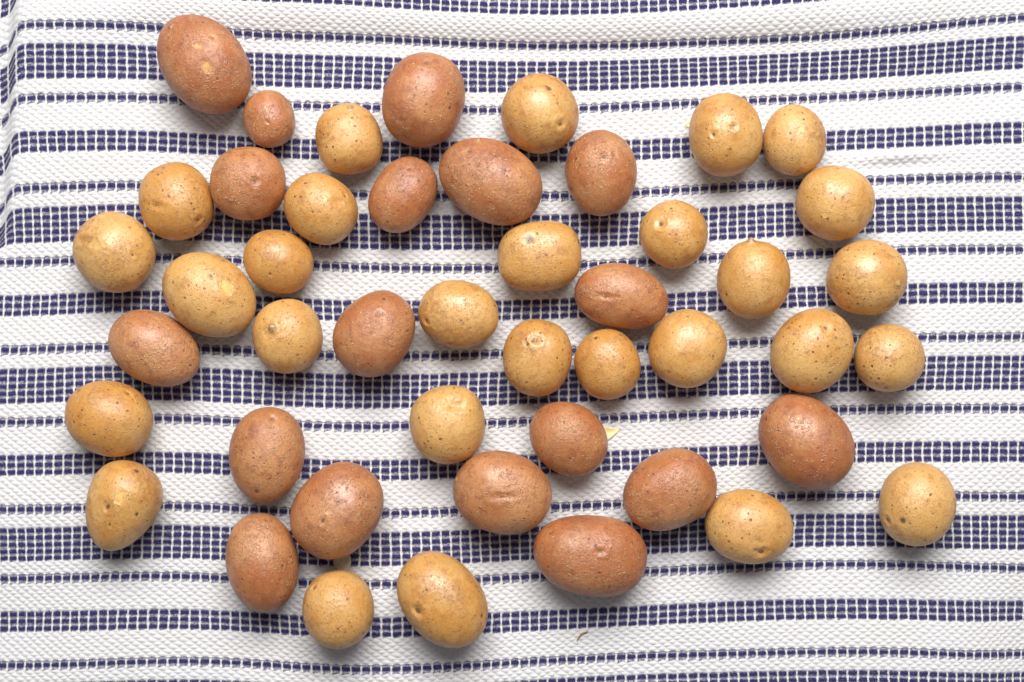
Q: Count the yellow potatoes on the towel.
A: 28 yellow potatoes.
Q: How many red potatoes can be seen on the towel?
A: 18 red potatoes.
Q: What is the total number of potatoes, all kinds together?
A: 46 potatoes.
